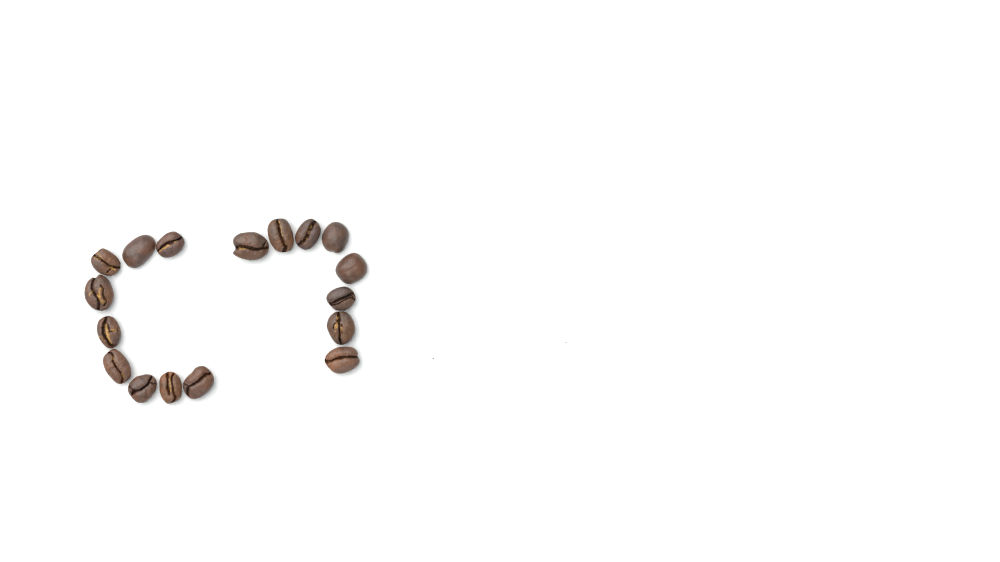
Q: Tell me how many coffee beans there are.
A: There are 17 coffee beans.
